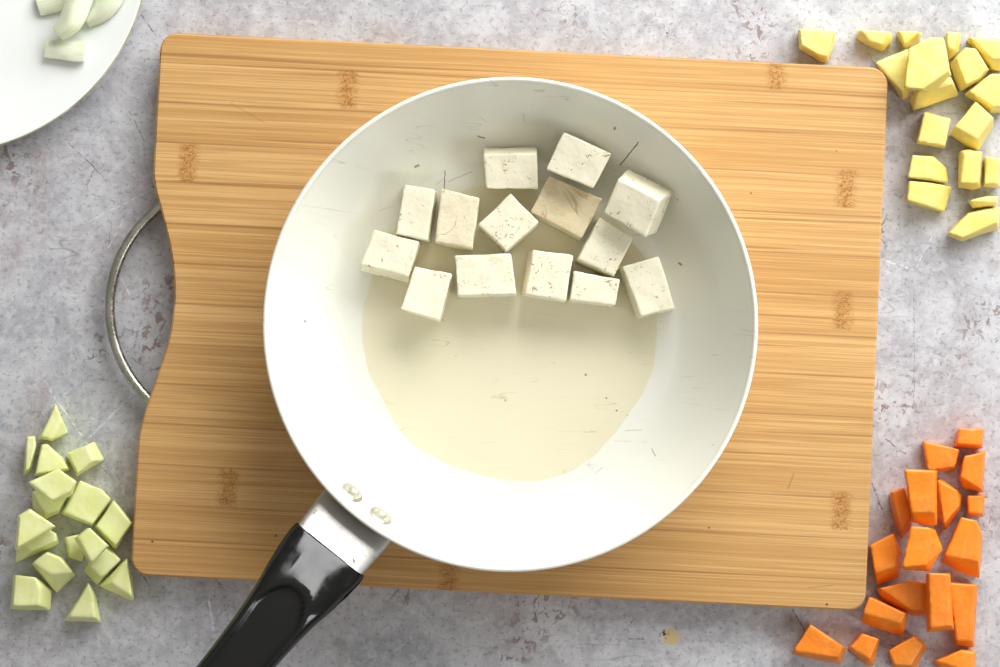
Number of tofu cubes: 14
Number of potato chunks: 18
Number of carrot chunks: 18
